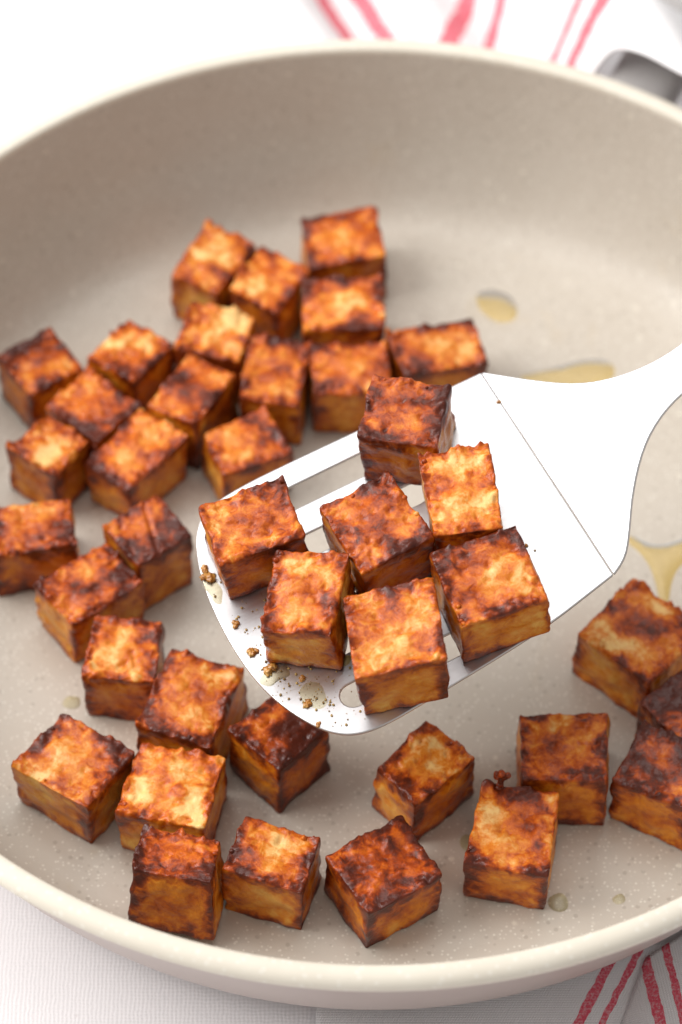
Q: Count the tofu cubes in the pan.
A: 39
